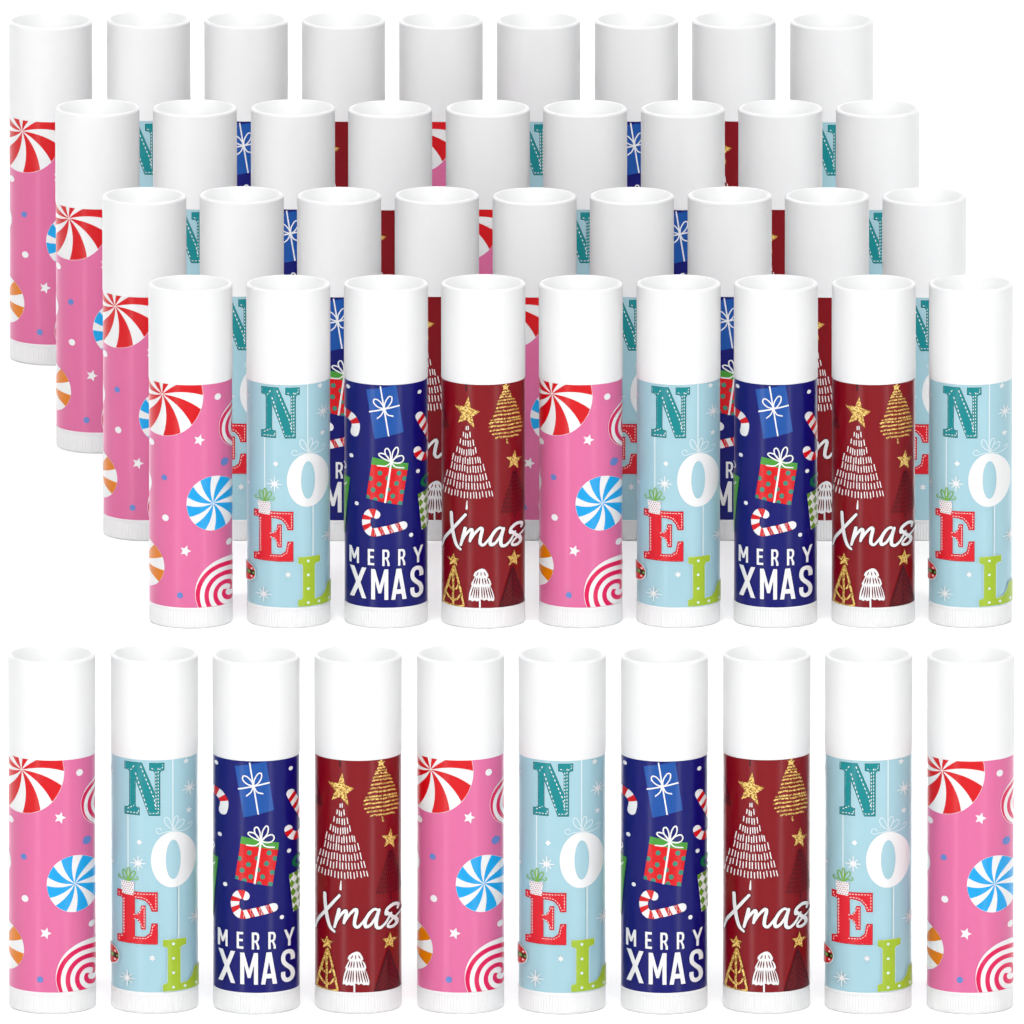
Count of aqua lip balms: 15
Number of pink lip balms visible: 11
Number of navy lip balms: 10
